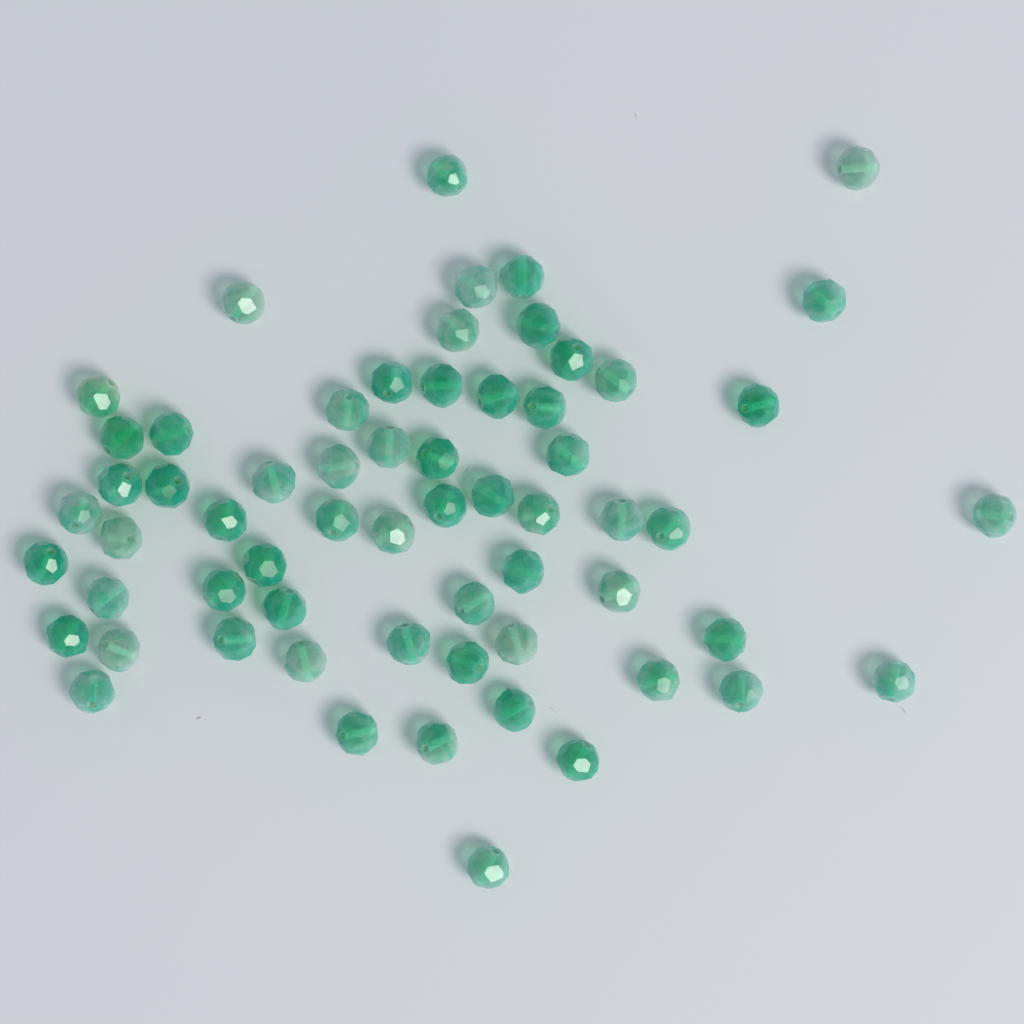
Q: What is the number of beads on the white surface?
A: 62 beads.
